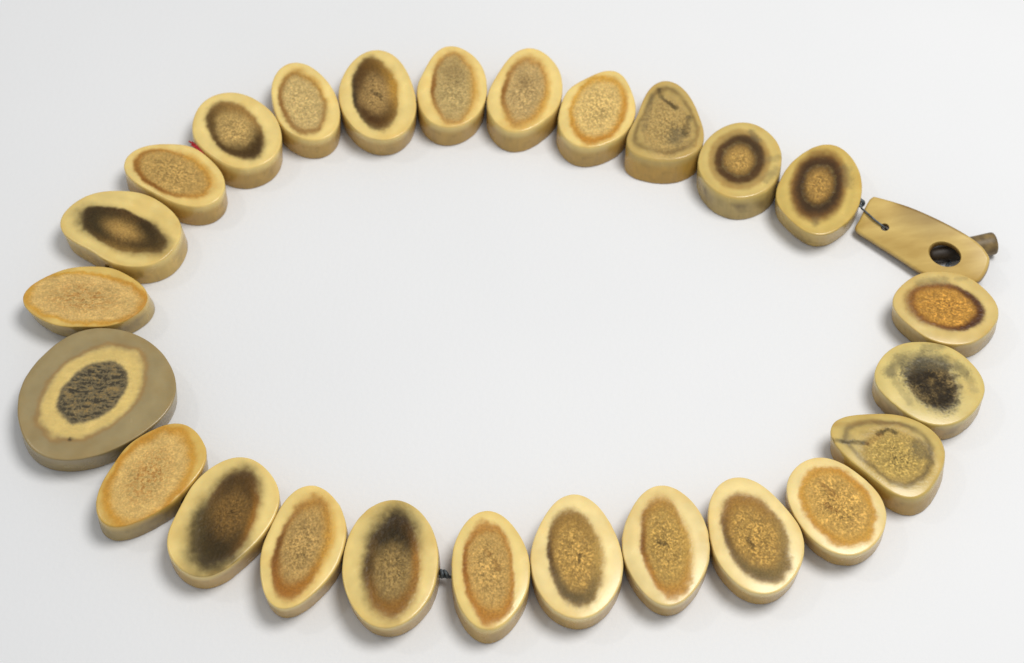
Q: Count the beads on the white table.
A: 25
